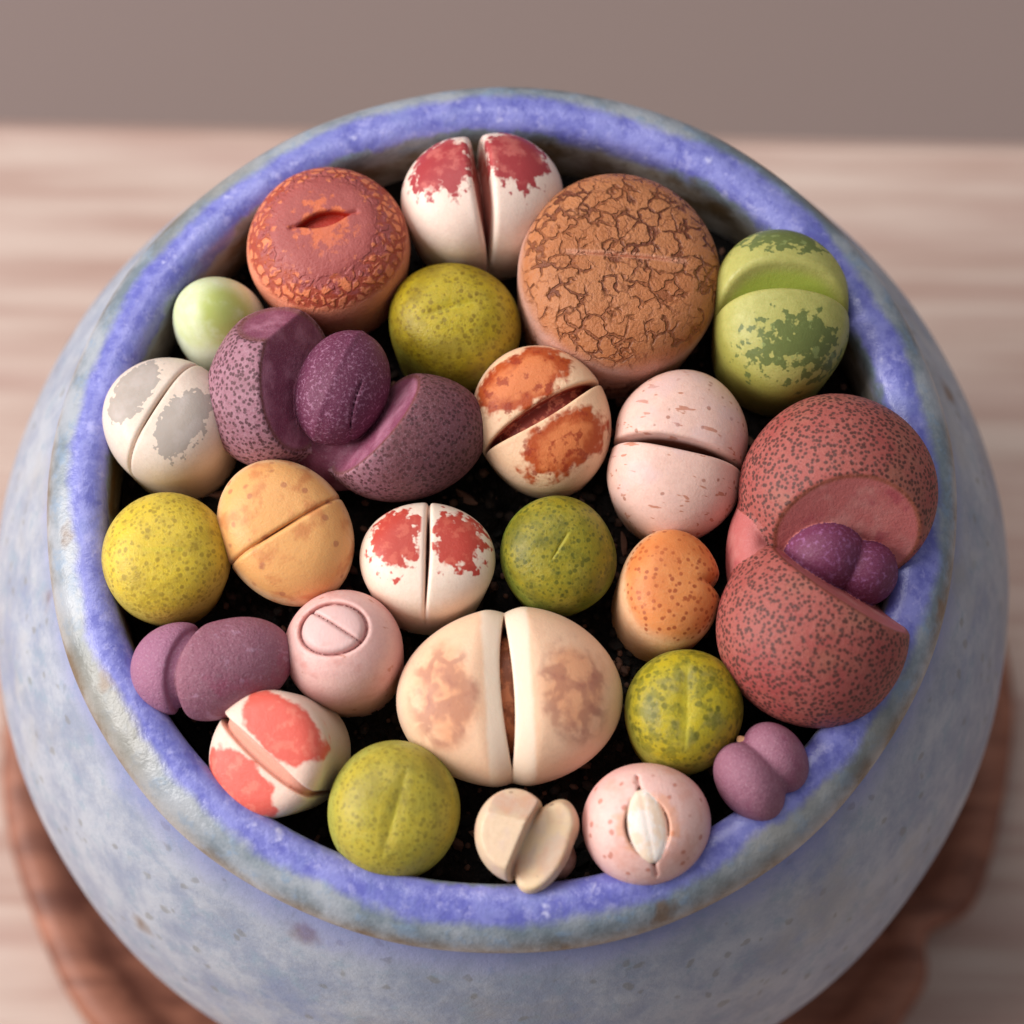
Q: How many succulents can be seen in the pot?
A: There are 25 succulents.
